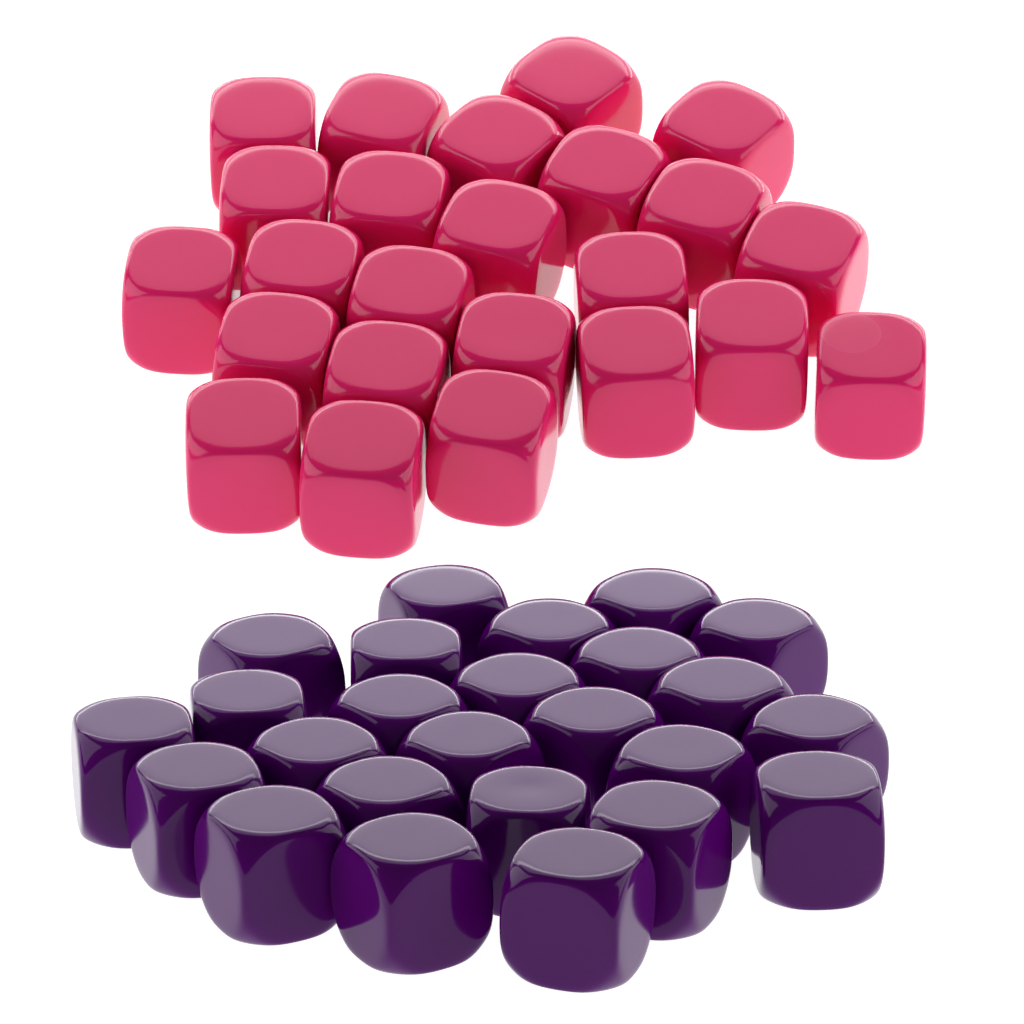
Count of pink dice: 24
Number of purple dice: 25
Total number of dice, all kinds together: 49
